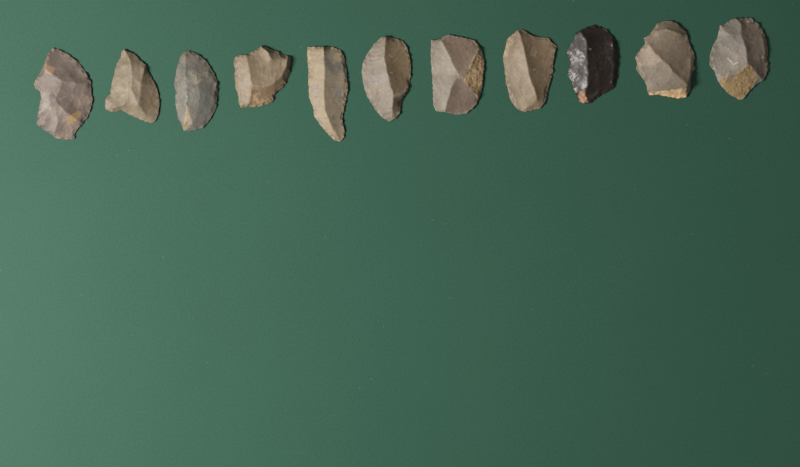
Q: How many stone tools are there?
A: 11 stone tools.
